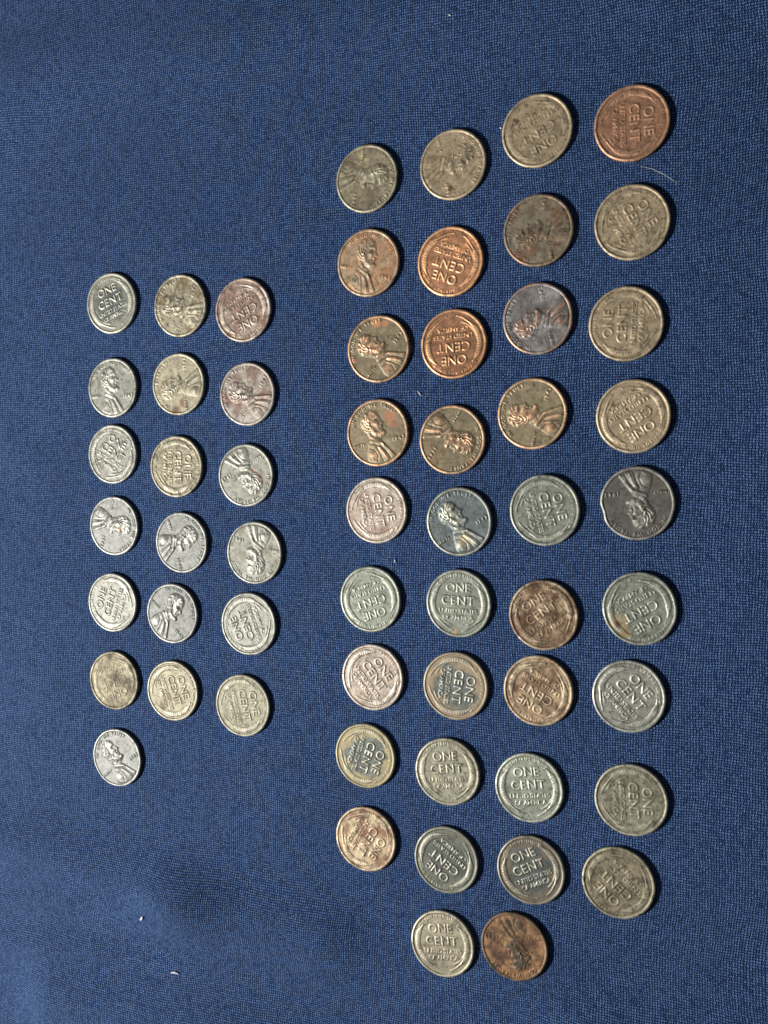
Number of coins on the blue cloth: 57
